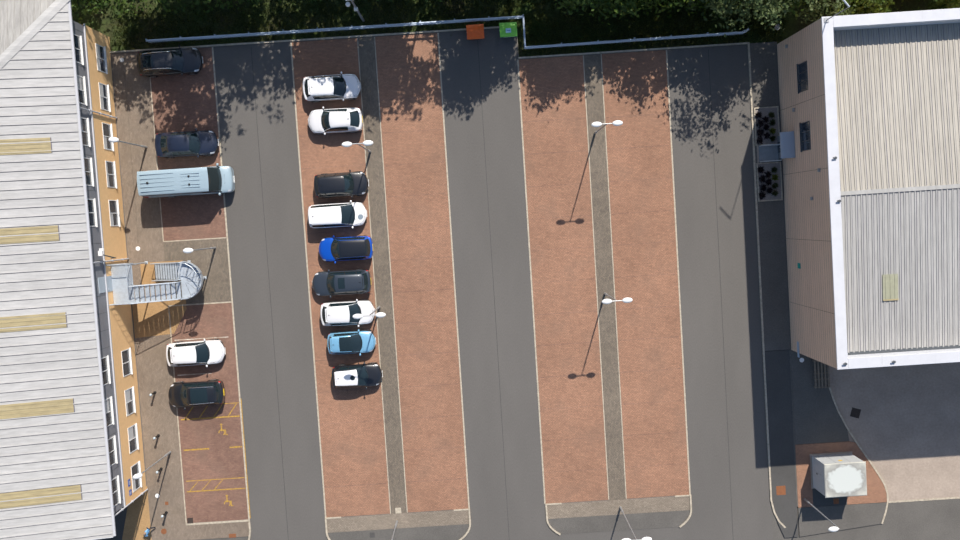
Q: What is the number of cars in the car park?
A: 13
